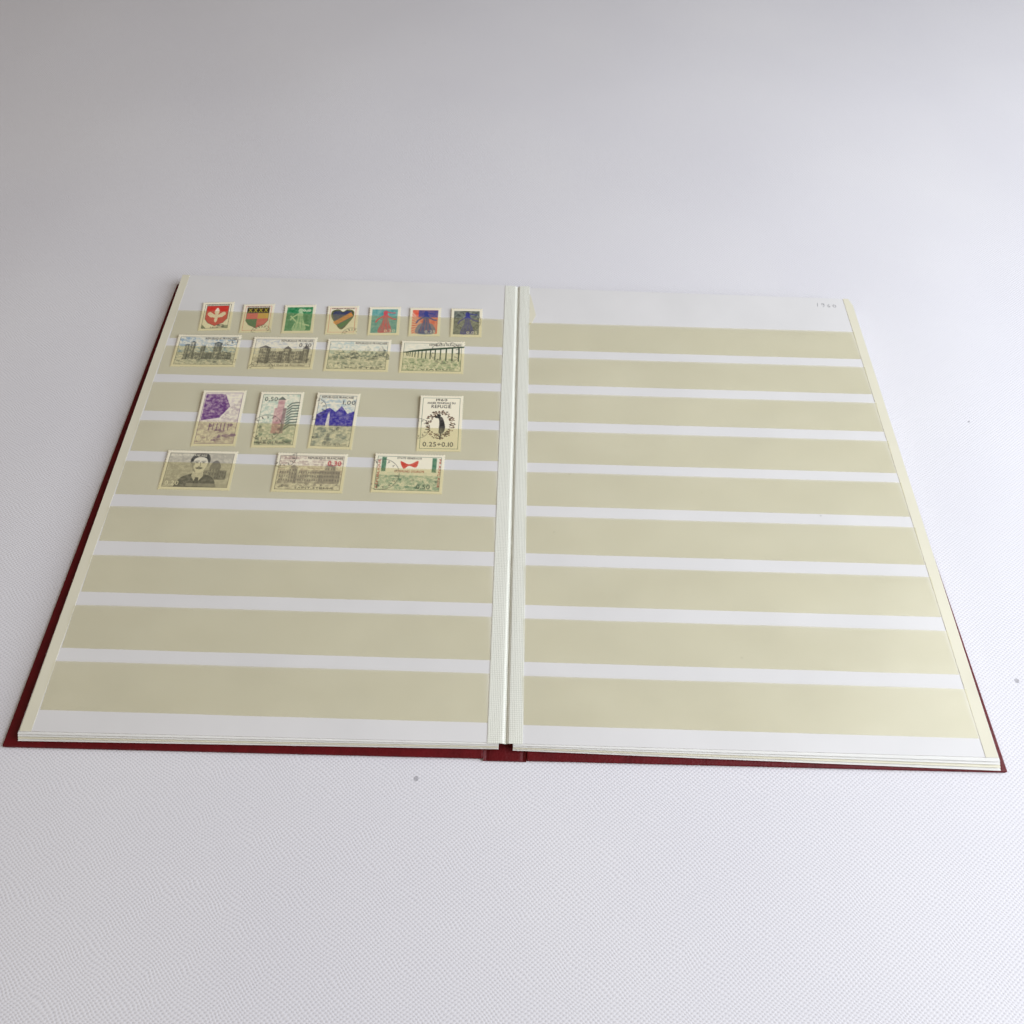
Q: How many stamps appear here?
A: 18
